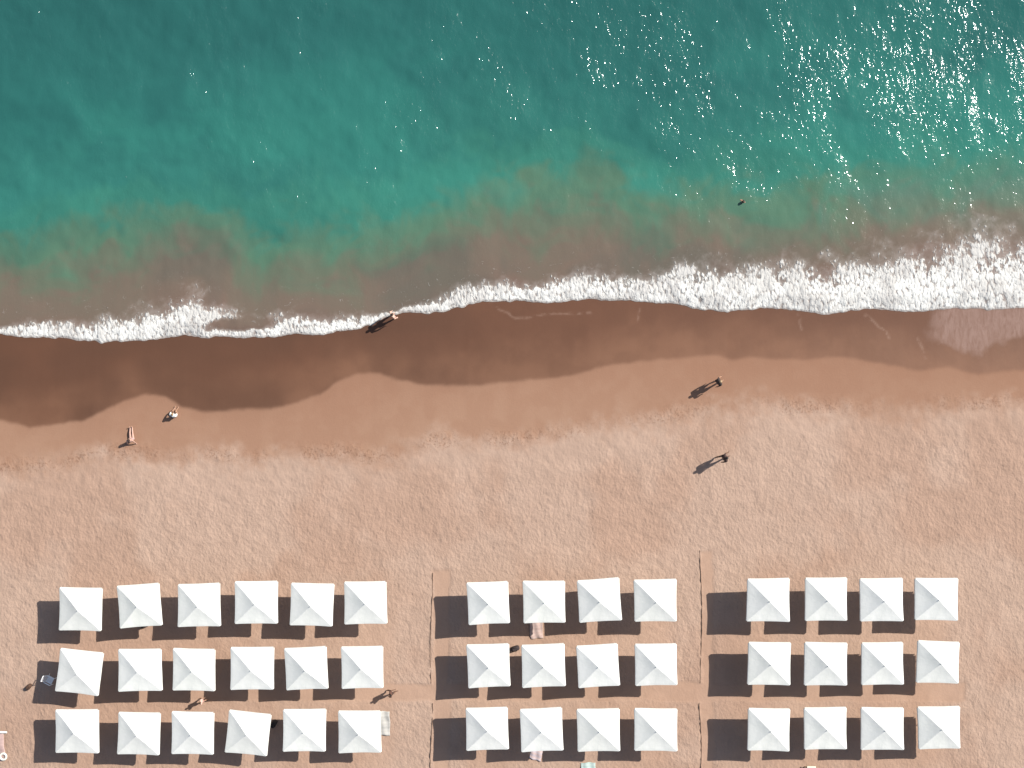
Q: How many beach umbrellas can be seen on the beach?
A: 42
